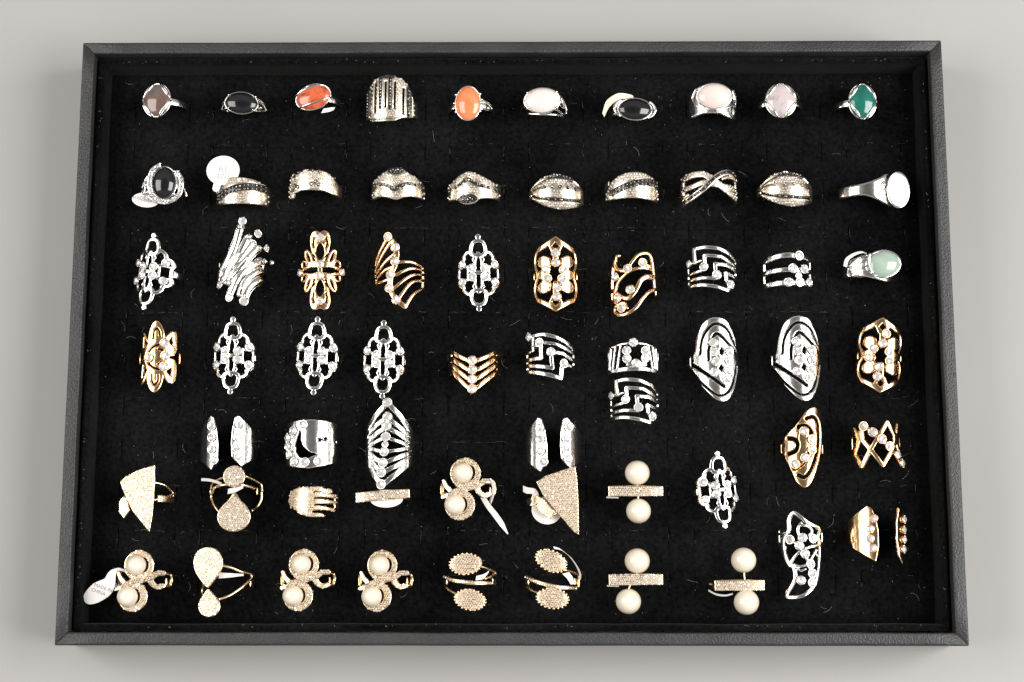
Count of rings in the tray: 65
